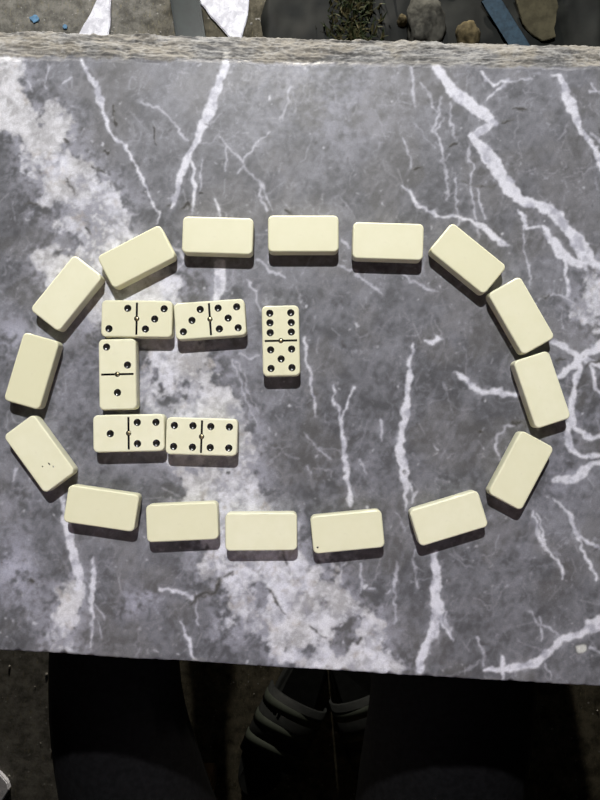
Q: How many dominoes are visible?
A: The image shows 22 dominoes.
